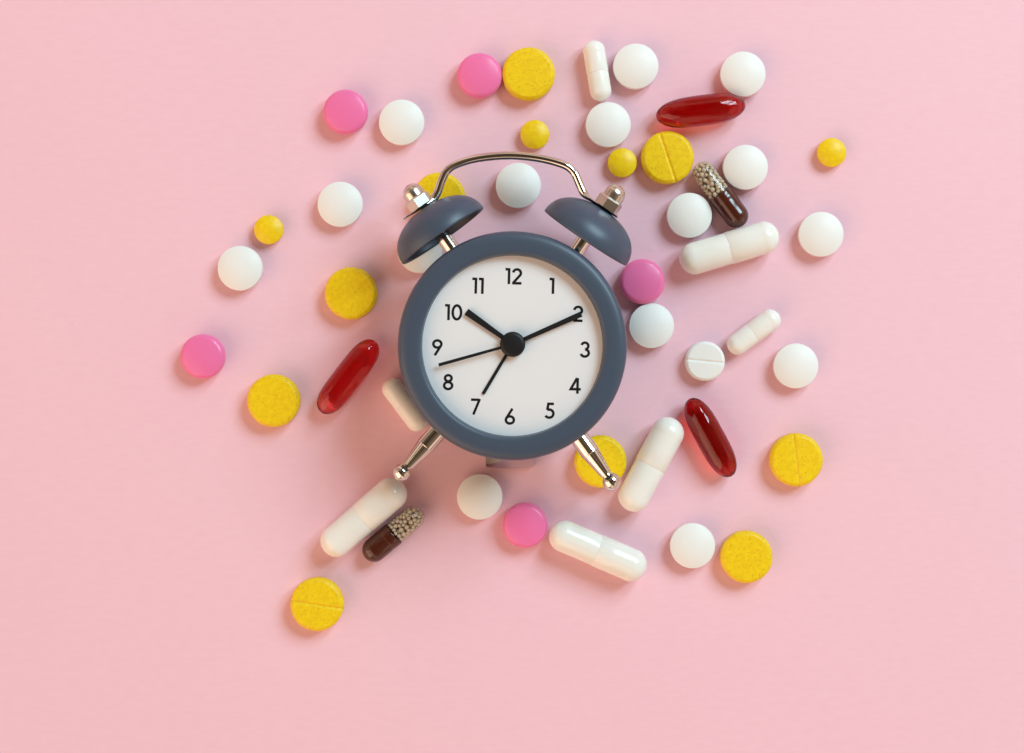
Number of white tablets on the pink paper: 16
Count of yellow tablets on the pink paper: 13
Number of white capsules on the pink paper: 7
